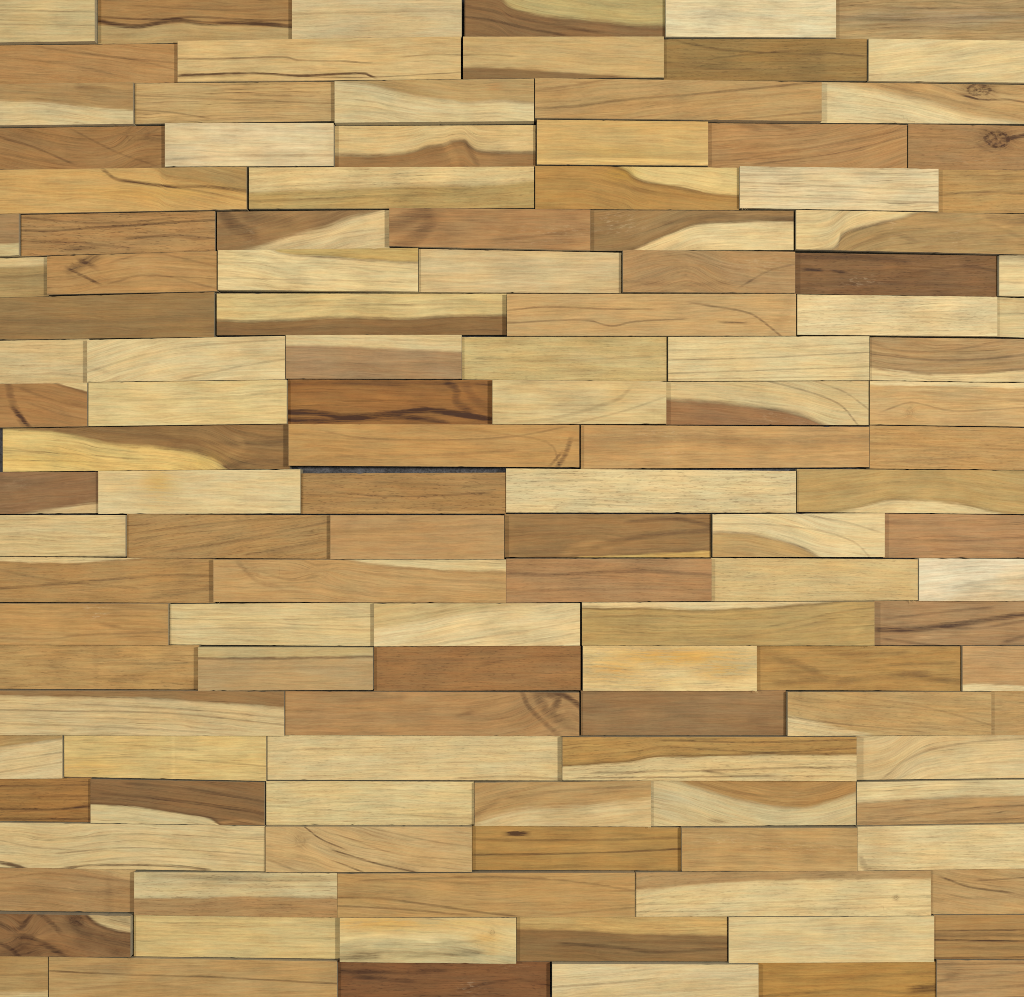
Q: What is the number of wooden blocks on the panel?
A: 126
